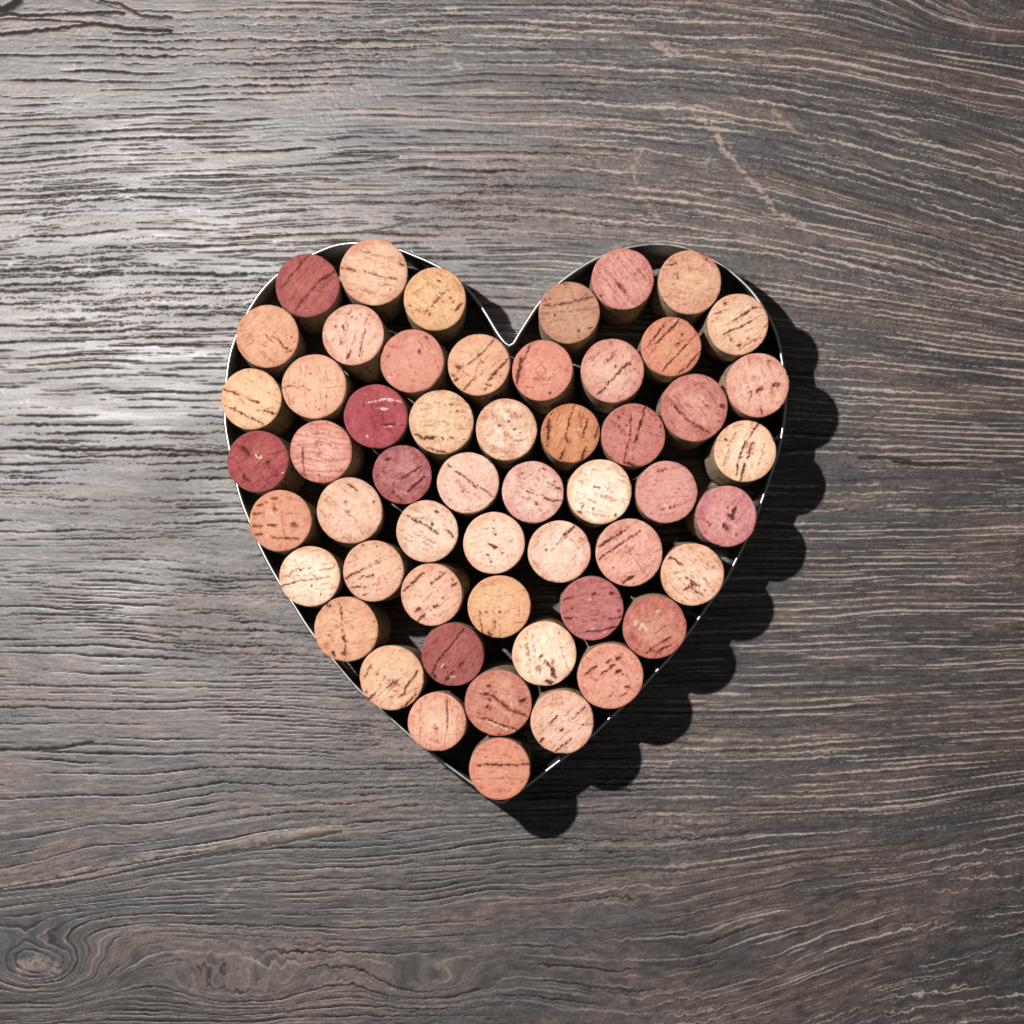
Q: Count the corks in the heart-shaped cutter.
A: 54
